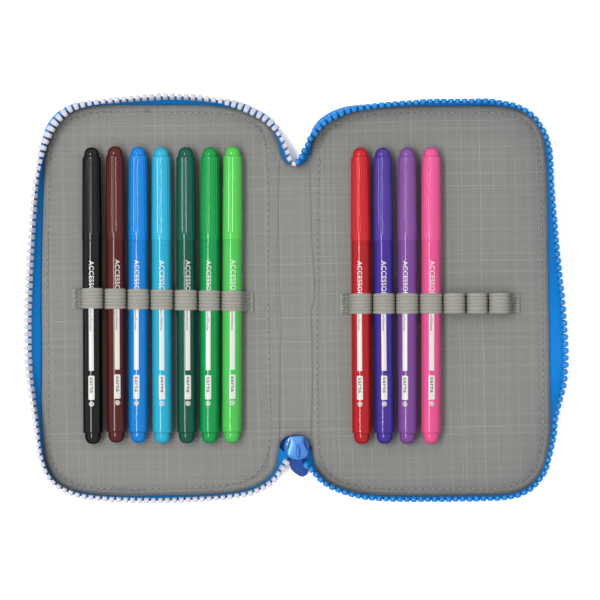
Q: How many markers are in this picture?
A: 11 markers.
